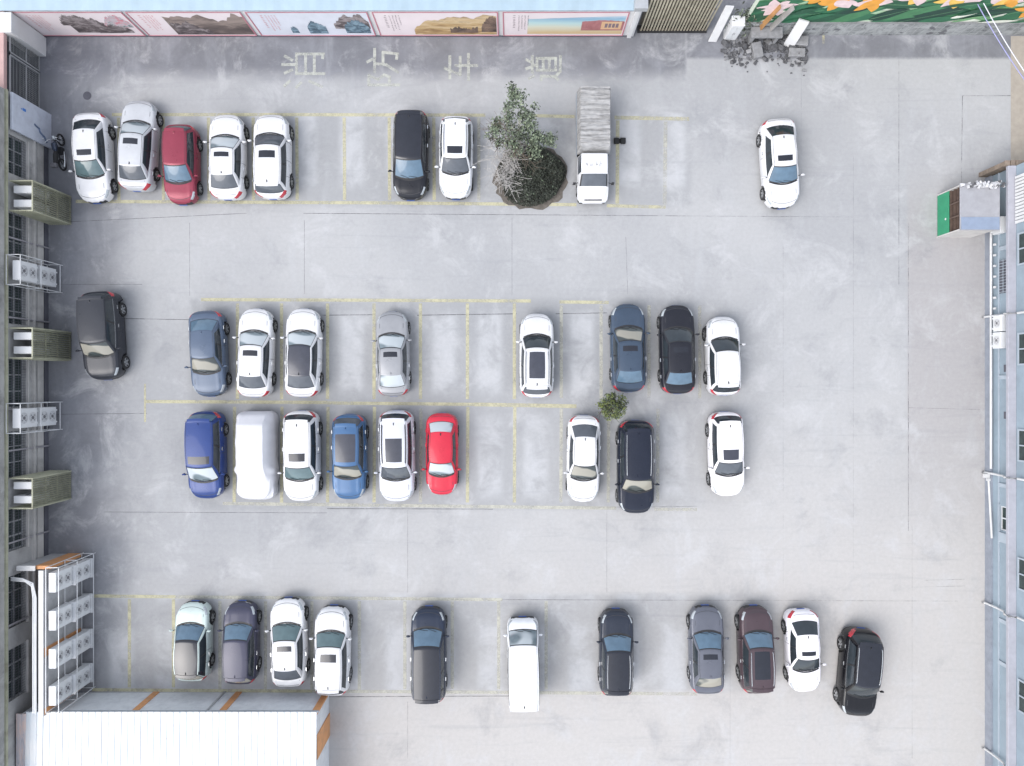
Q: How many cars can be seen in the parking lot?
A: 37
